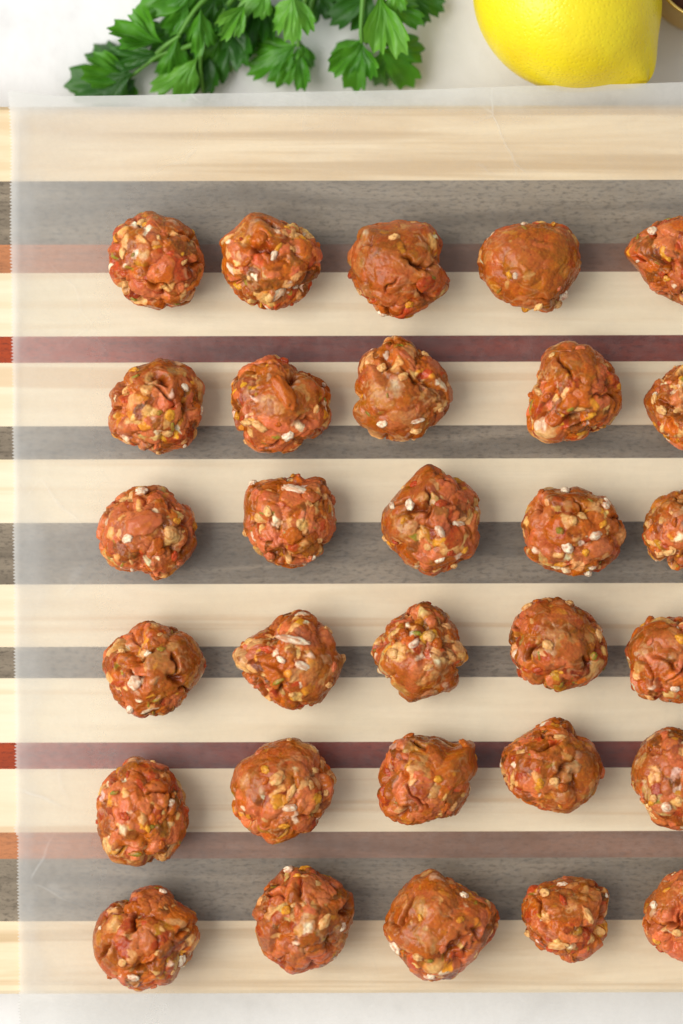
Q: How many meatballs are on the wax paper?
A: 30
